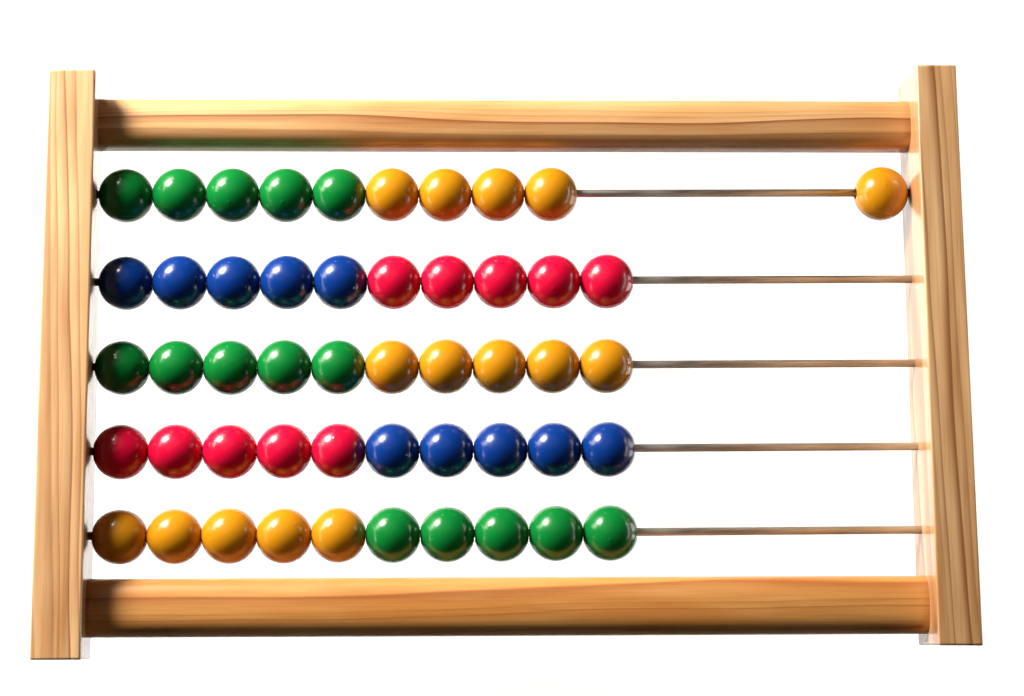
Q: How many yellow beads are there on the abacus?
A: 15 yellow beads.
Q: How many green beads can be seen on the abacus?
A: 15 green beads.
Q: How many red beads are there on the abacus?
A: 10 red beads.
